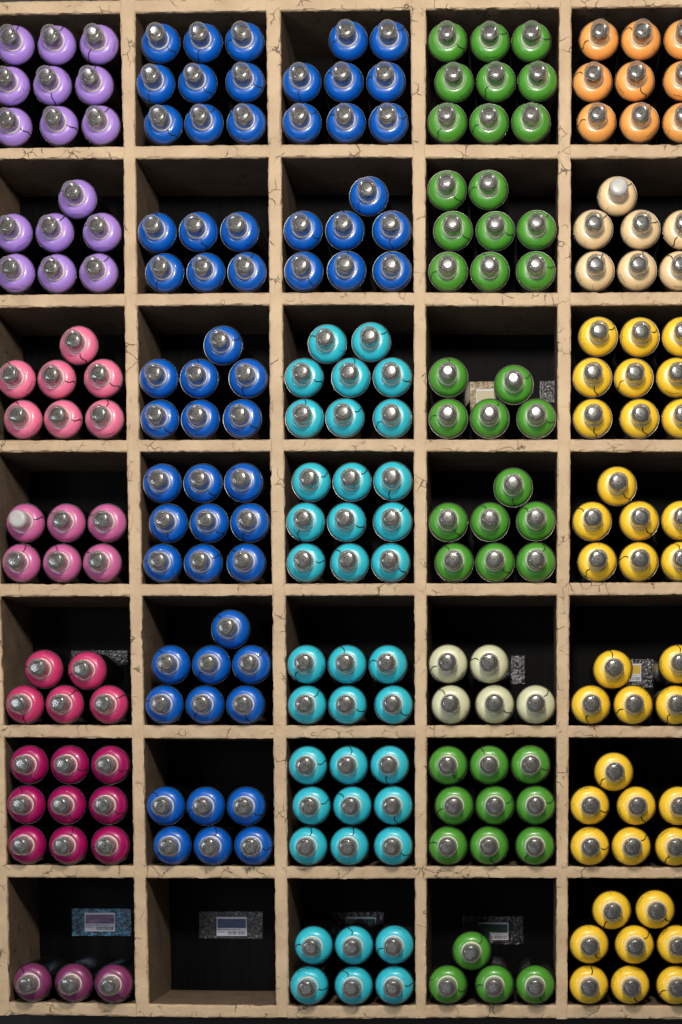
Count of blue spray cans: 59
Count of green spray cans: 42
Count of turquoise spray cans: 38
